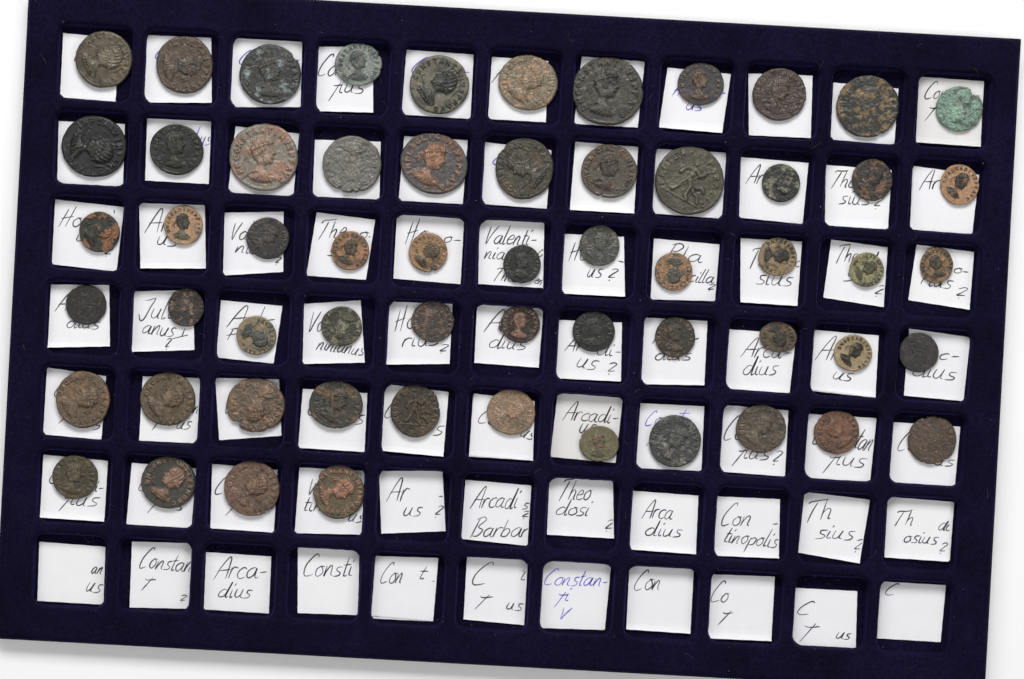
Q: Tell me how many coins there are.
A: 59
